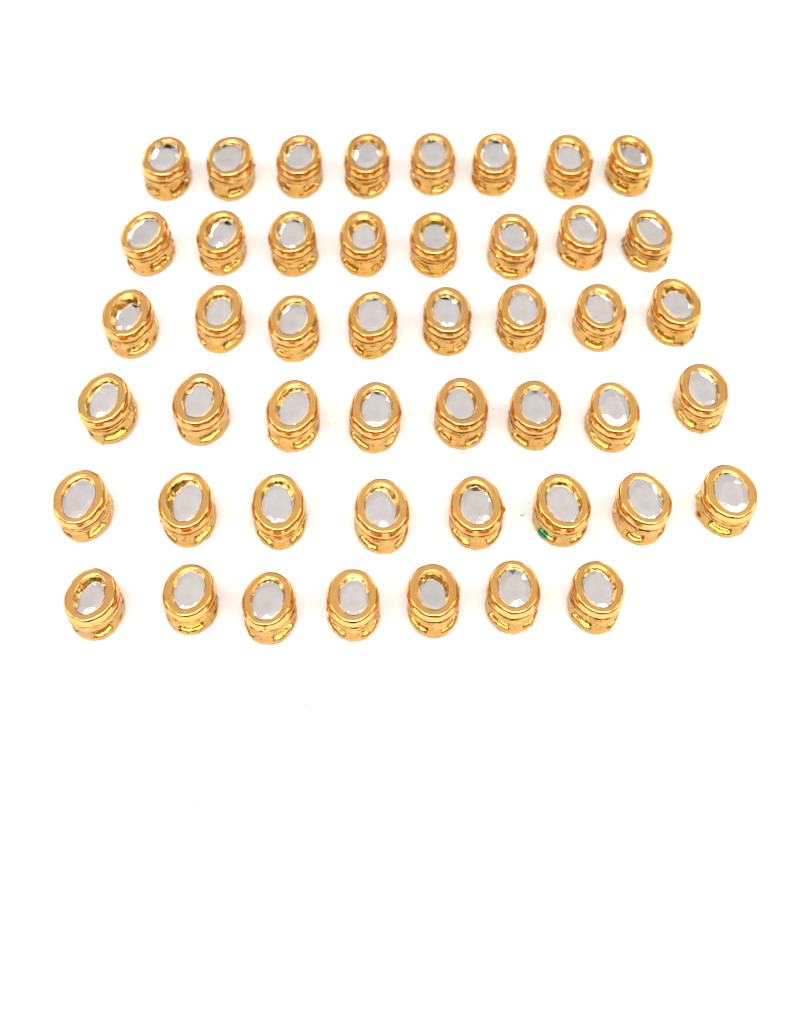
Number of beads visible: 47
